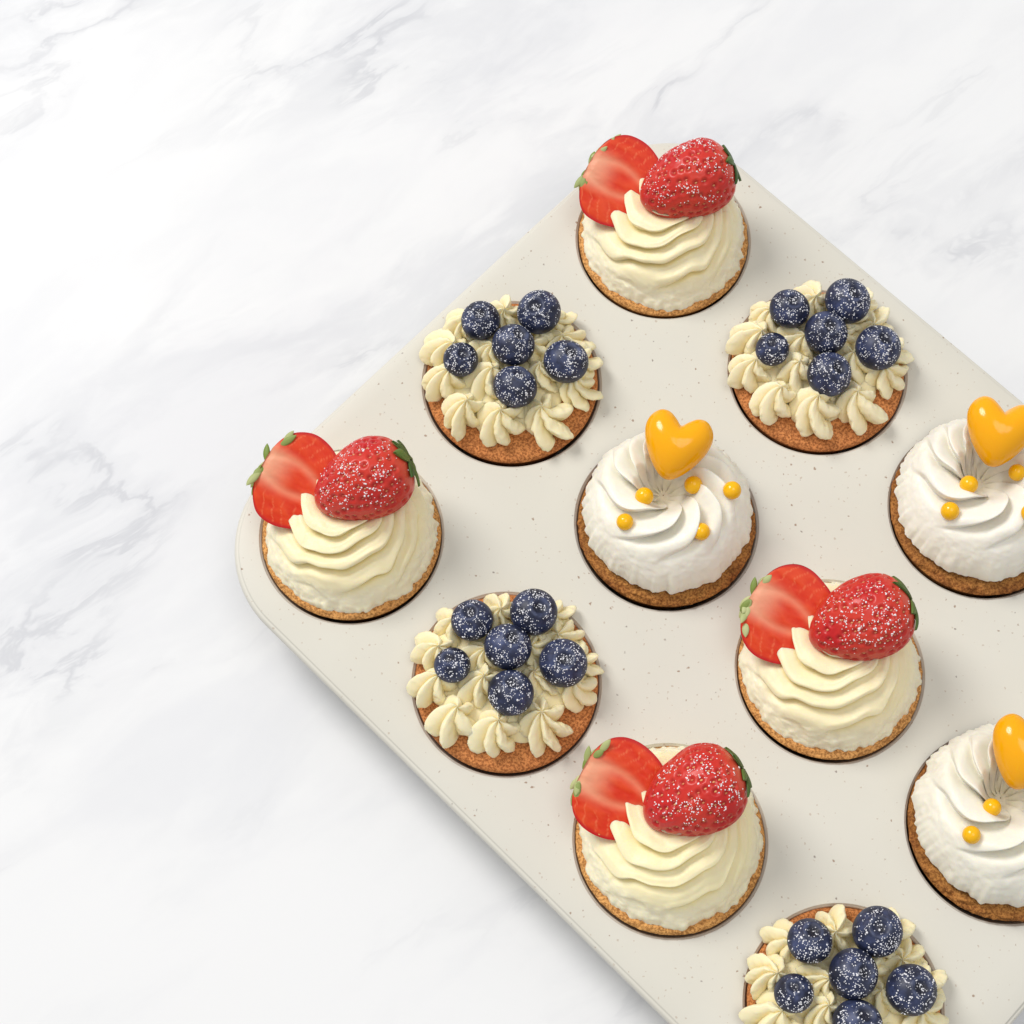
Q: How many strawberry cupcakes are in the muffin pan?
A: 4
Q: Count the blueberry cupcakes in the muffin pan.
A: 4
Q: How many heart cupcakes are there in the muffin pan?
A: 3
